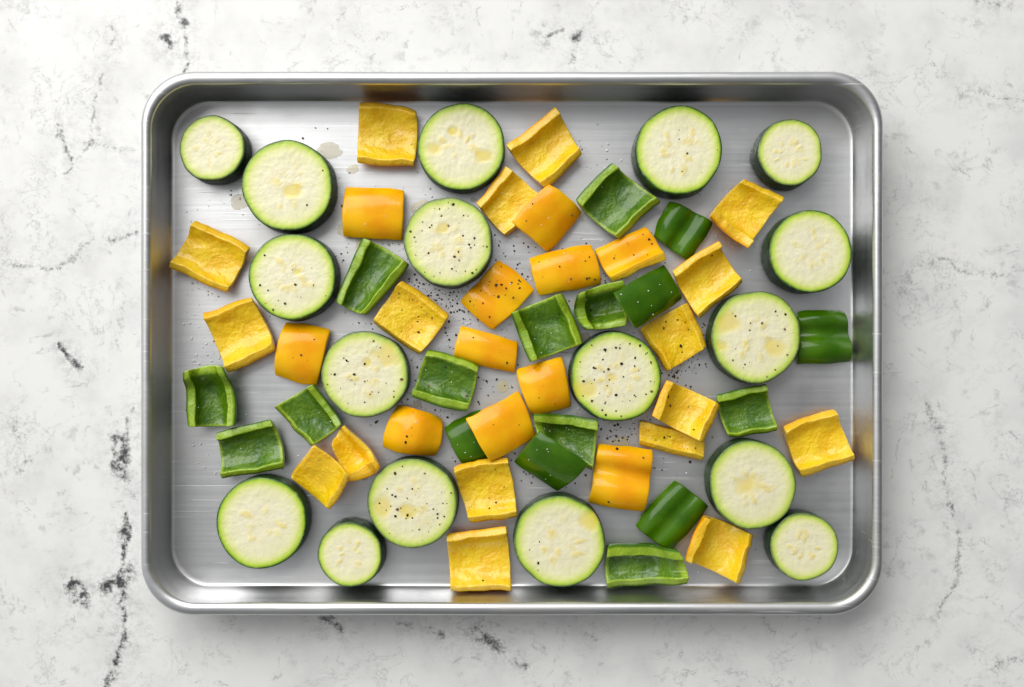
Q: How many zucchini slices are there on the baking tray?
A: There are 17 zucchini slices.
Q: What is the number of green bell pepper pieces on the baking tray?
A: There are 17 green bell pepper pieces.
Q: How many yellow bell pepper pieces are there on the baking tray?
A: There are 28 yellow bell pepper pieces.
